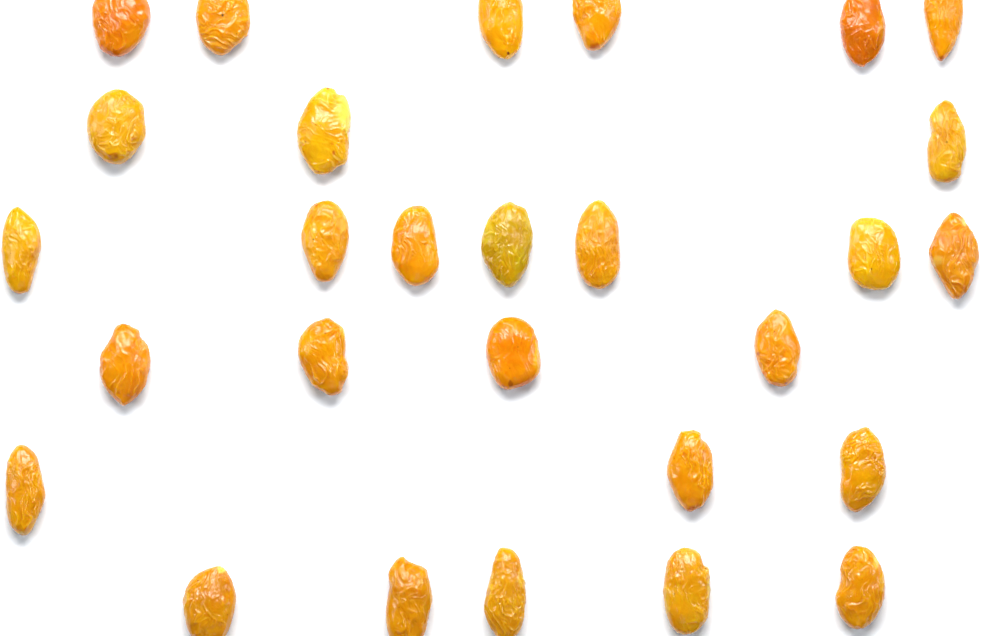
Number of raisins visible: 28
